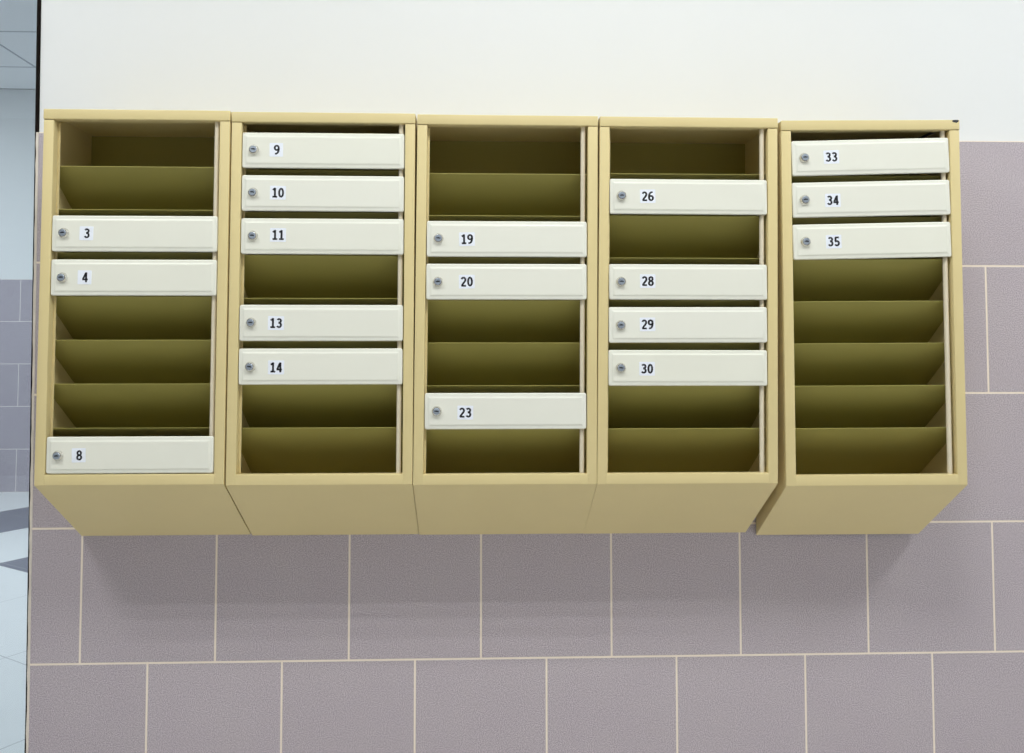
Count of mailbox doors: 18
